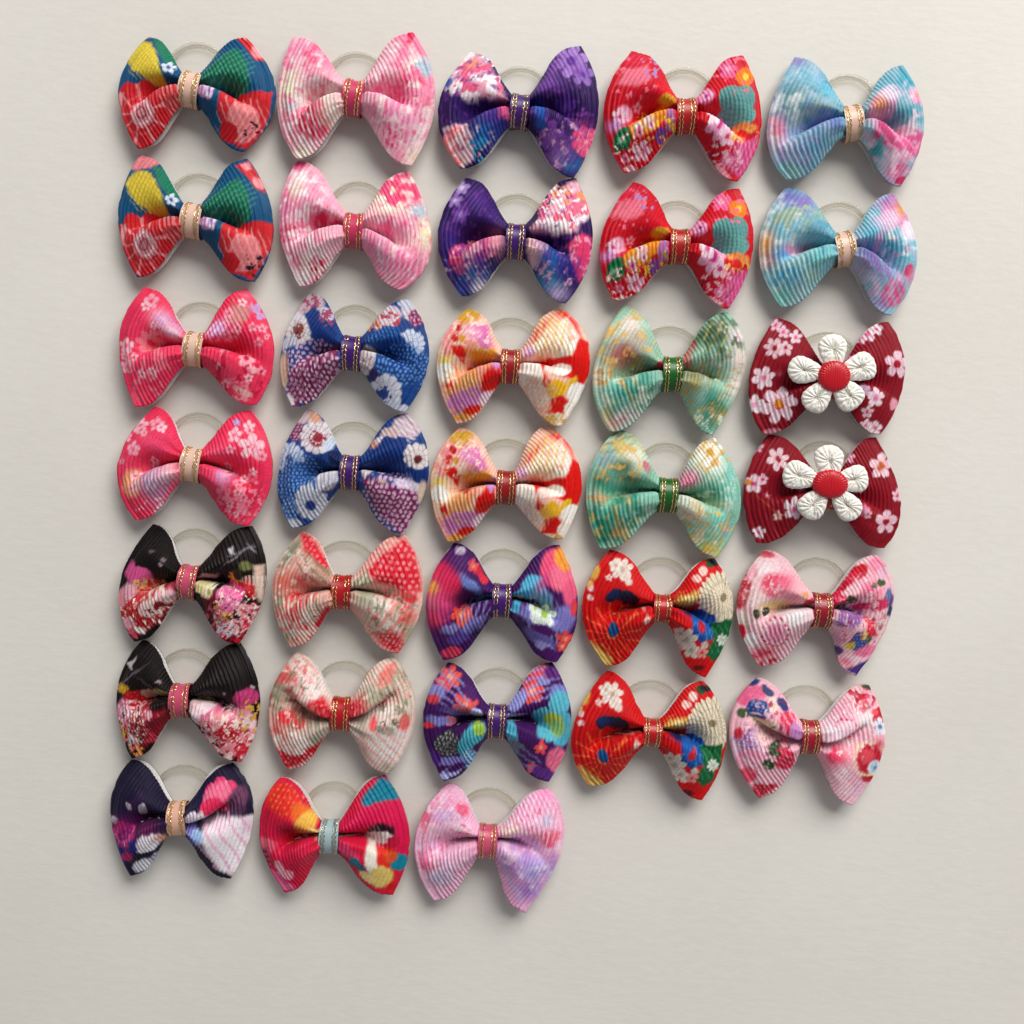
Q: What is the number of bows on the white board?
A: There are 33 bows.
